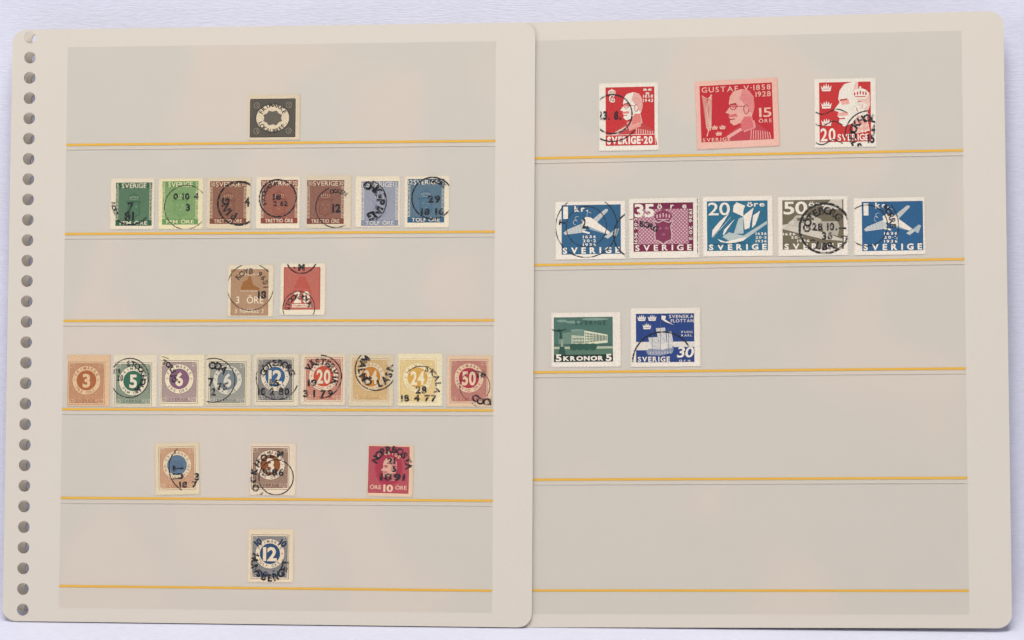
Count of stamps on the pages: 33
